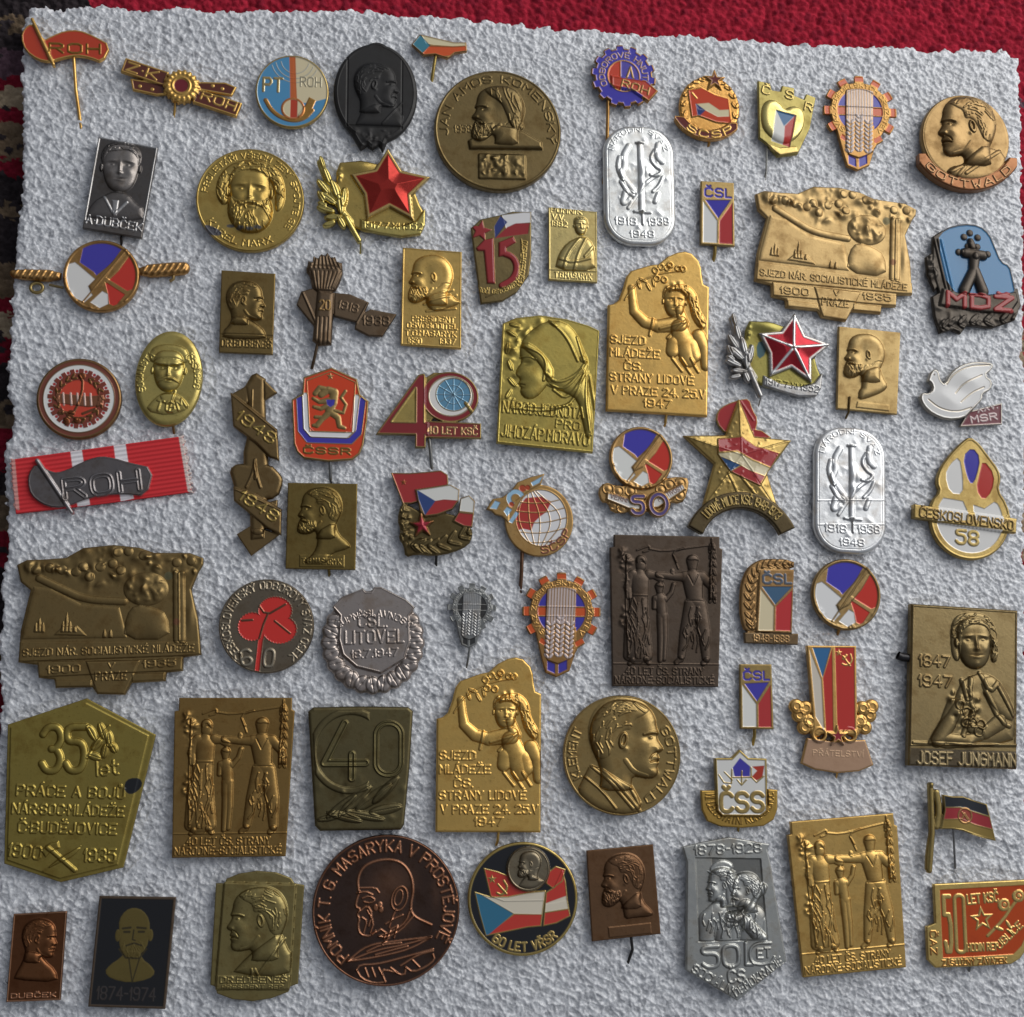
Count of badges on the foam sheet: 69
